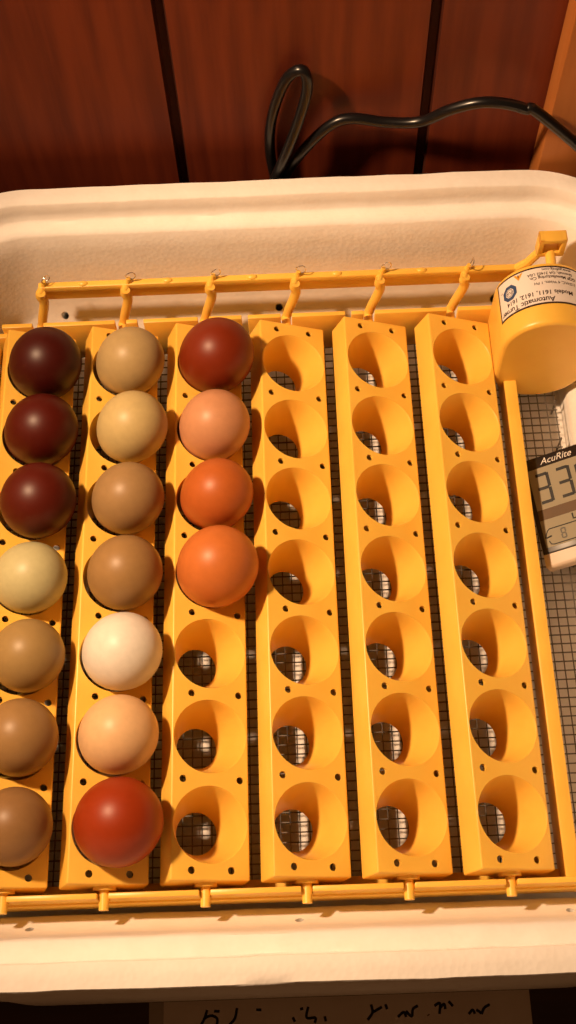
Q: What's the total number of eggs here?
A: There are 18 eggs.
